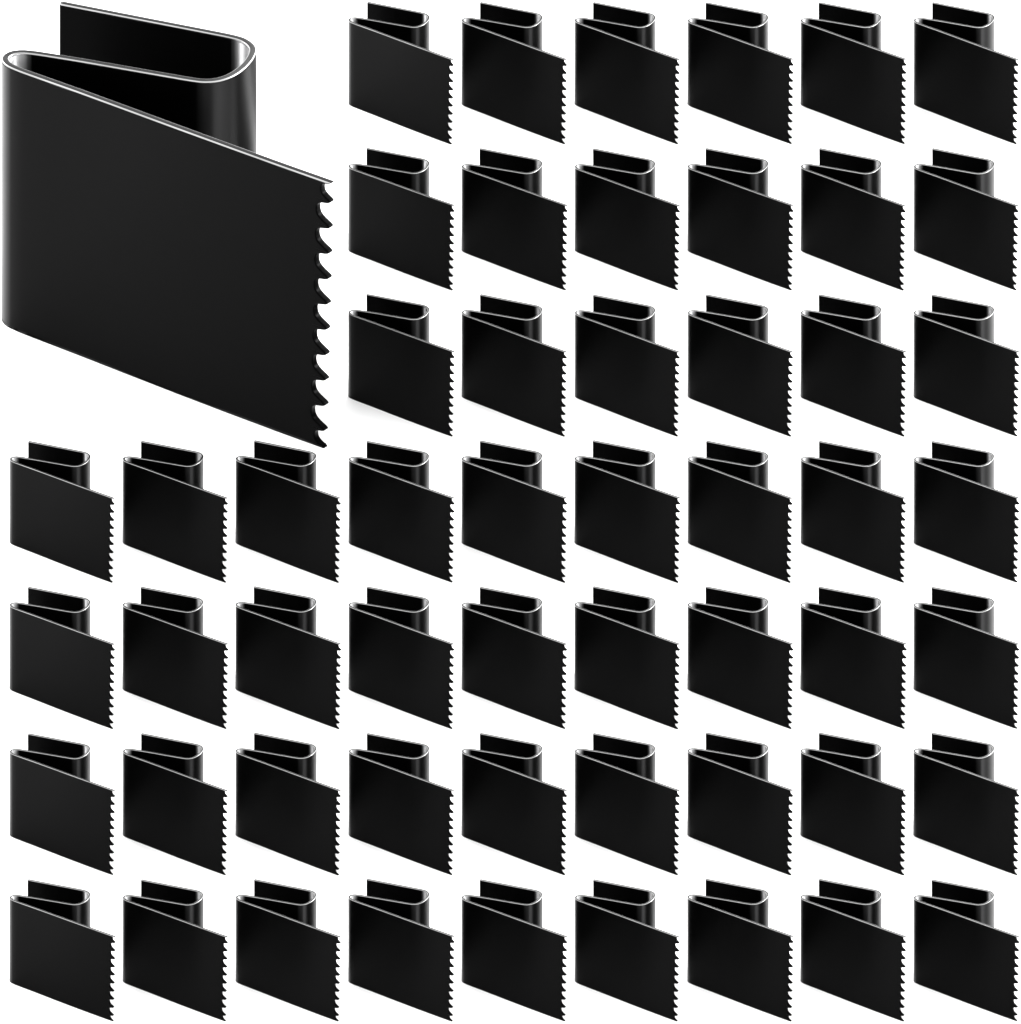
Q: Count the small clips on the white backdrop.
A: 54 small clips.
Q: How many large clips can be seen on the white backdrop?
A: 1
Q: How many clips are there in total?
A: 55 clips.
